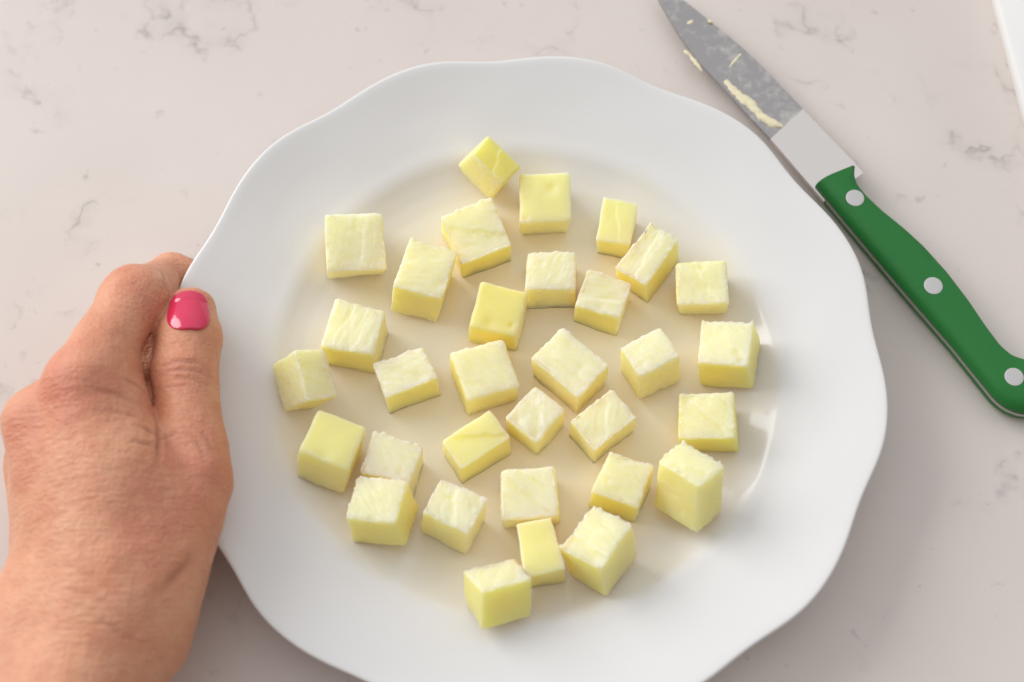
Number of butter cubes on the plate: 32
